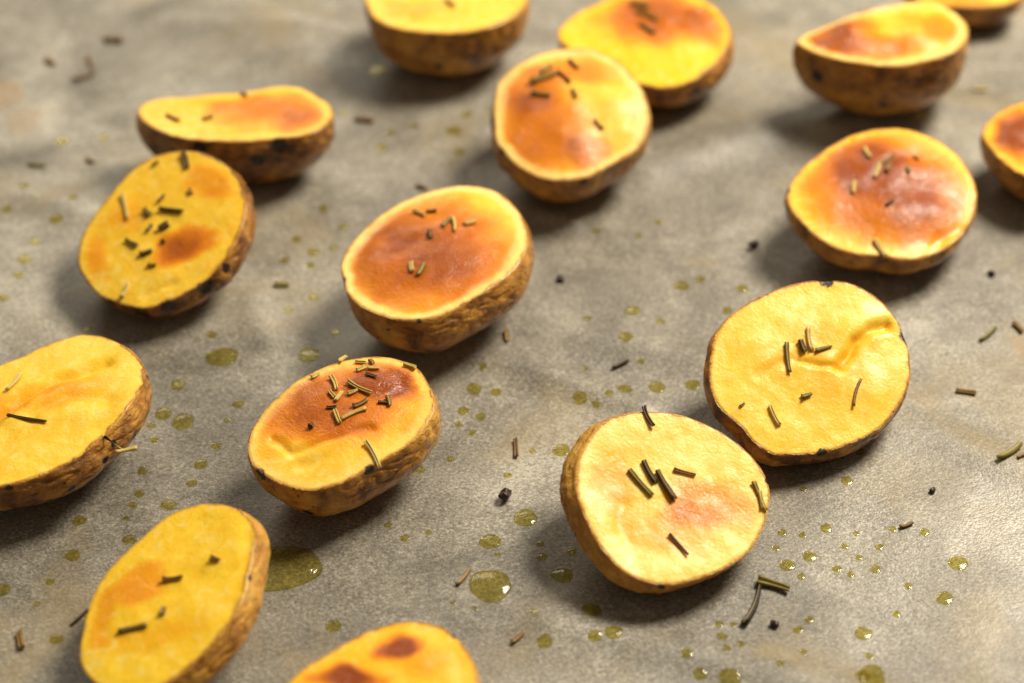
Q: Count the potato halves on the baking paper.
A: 16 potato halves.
